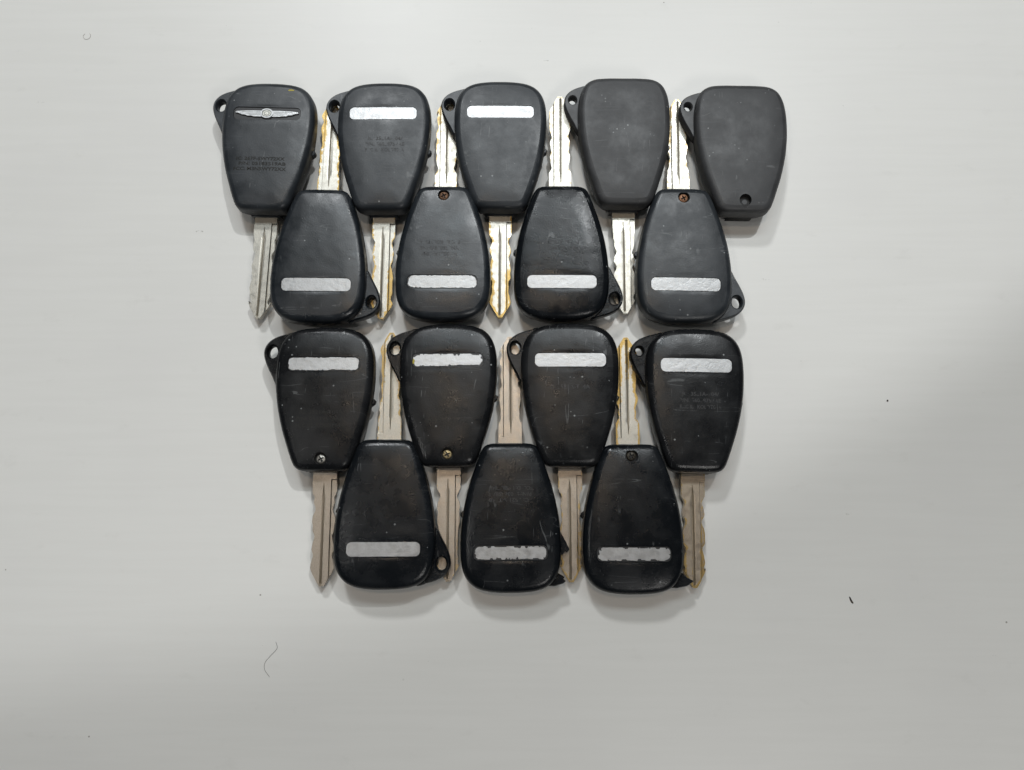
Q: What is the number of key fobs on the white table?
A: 16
